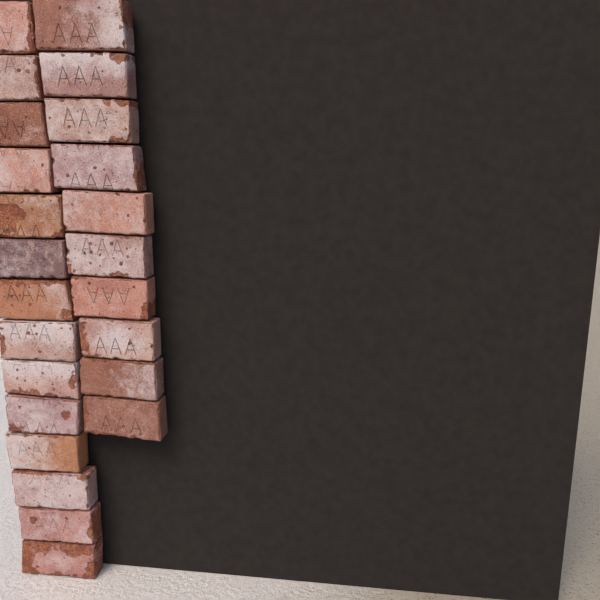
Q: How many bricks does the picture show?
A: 24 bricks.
